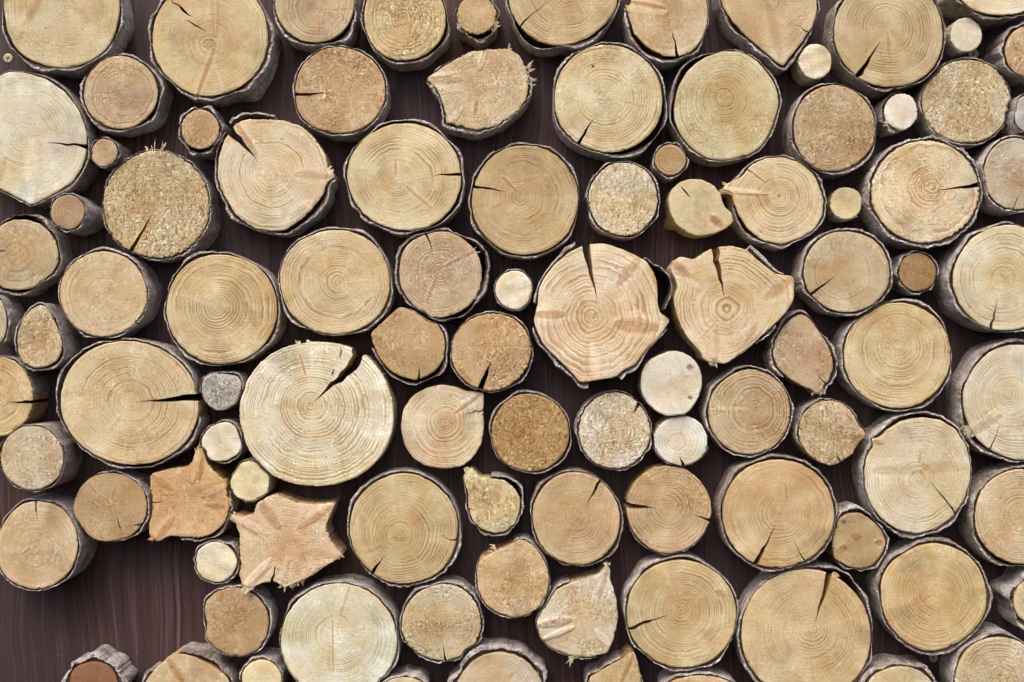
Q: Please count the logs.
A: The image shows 100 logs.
